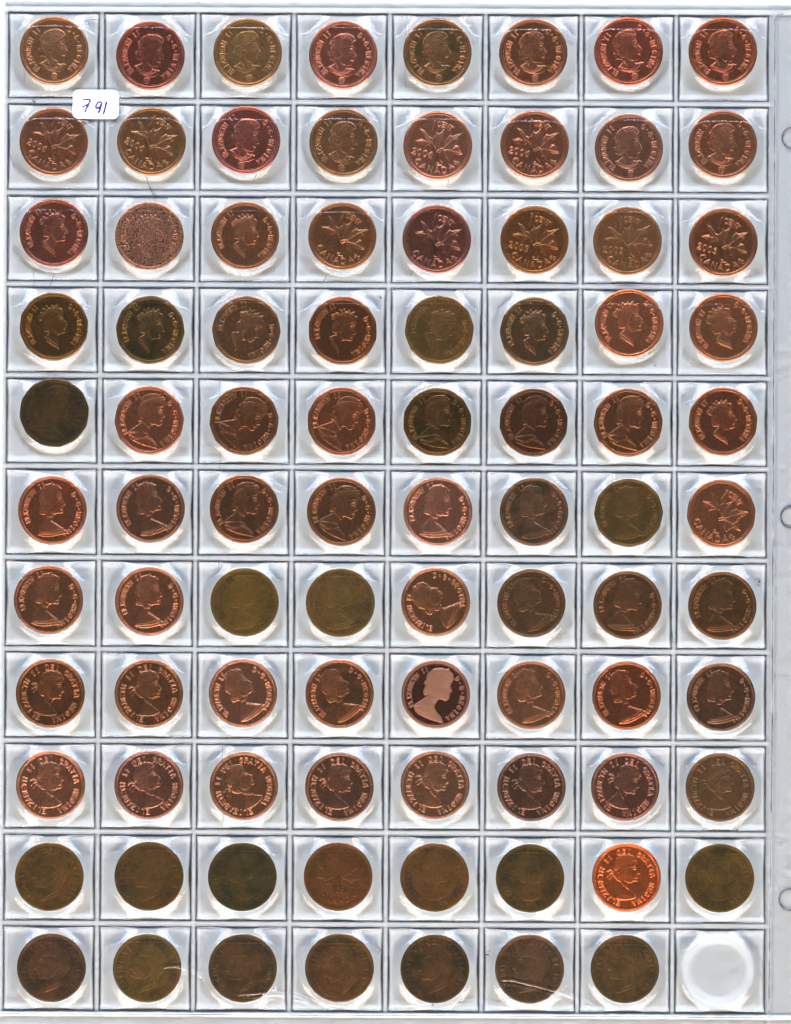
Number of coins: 87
